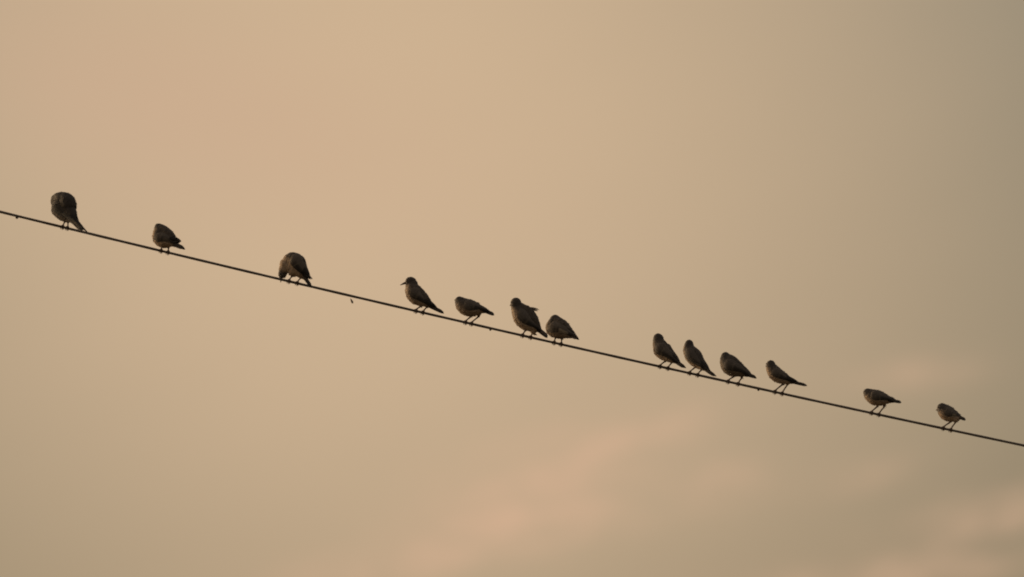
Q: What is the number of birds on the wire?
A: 13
